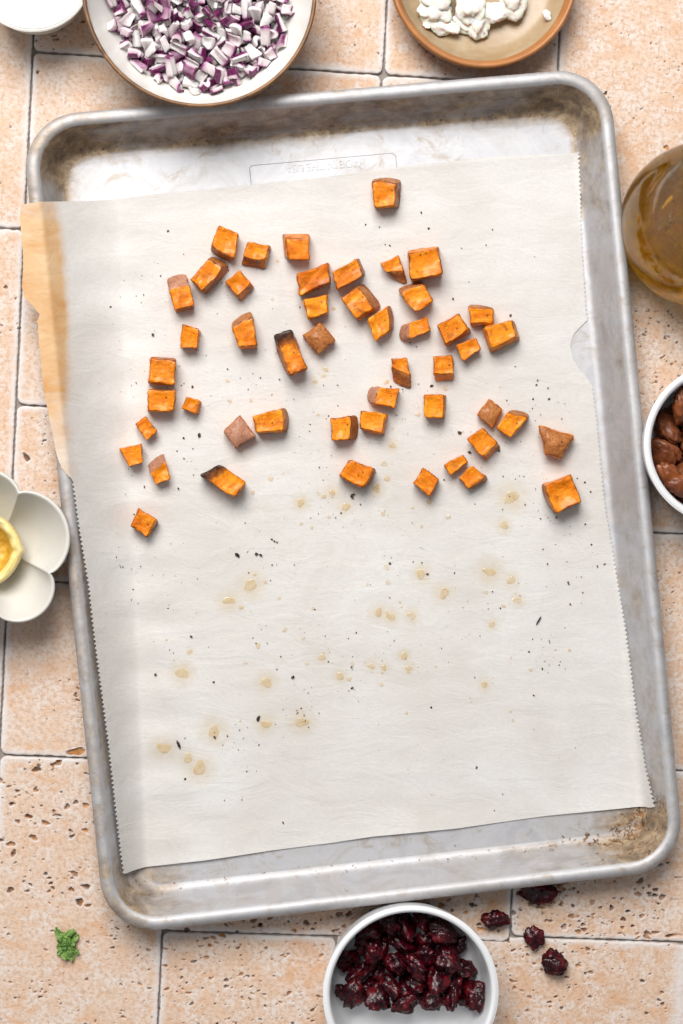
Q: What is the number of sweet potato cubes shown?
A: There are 49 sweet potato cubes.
